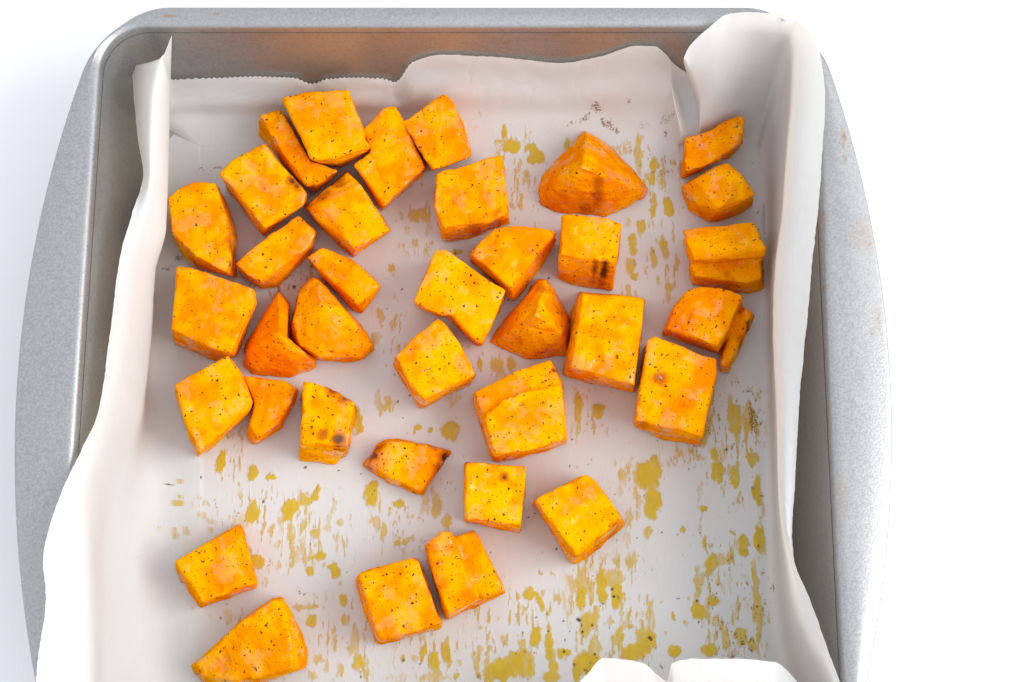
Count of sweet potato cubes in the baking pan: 36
